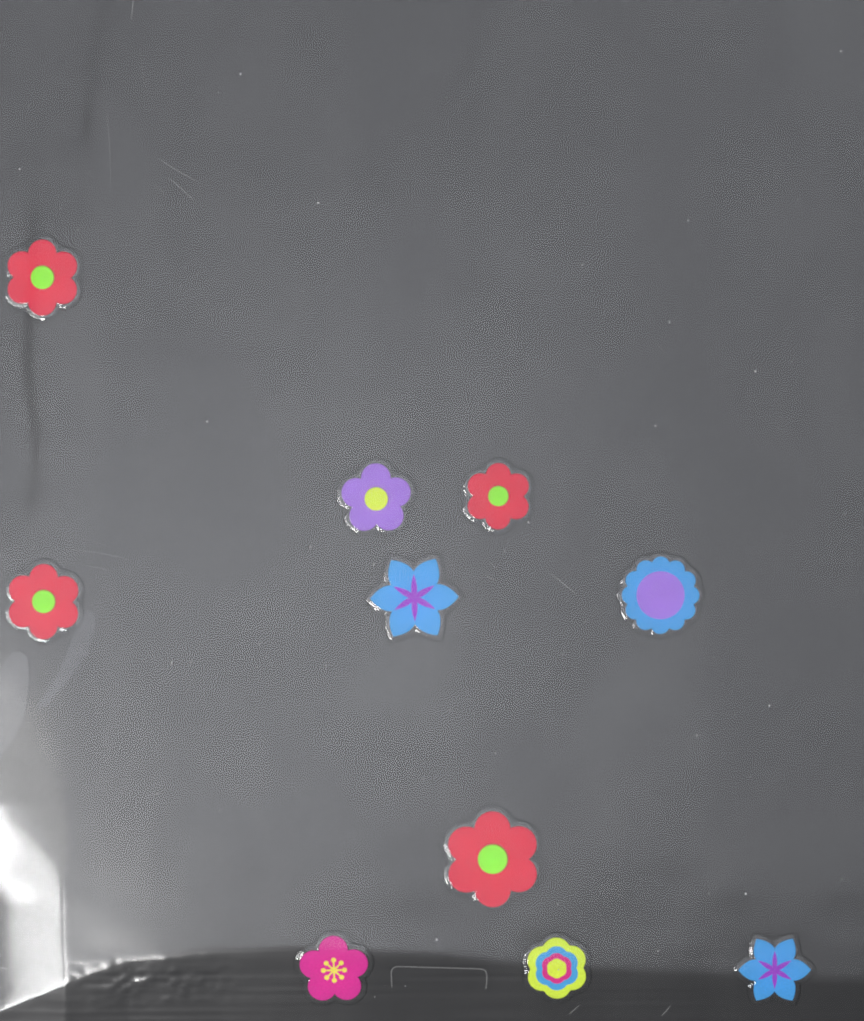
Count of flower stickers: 10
